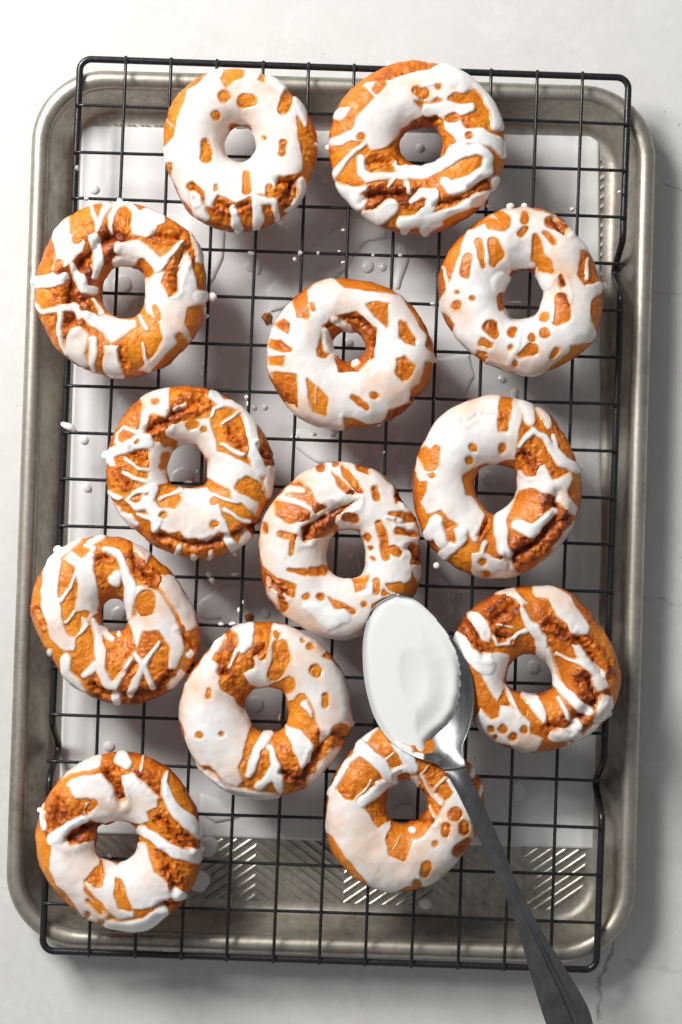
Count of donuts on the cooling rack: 13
